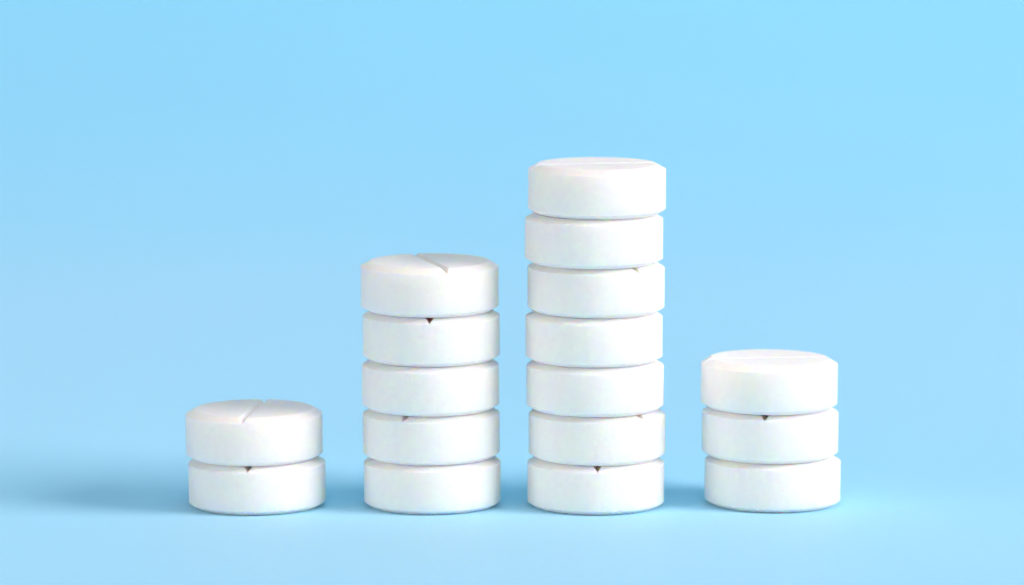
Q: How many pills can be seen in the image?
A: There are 17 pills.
